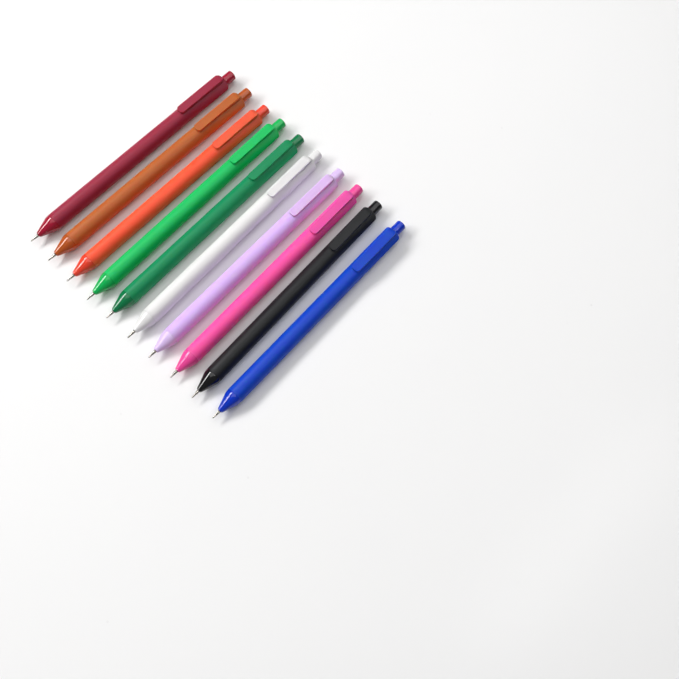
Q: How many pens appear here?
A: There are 10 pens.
